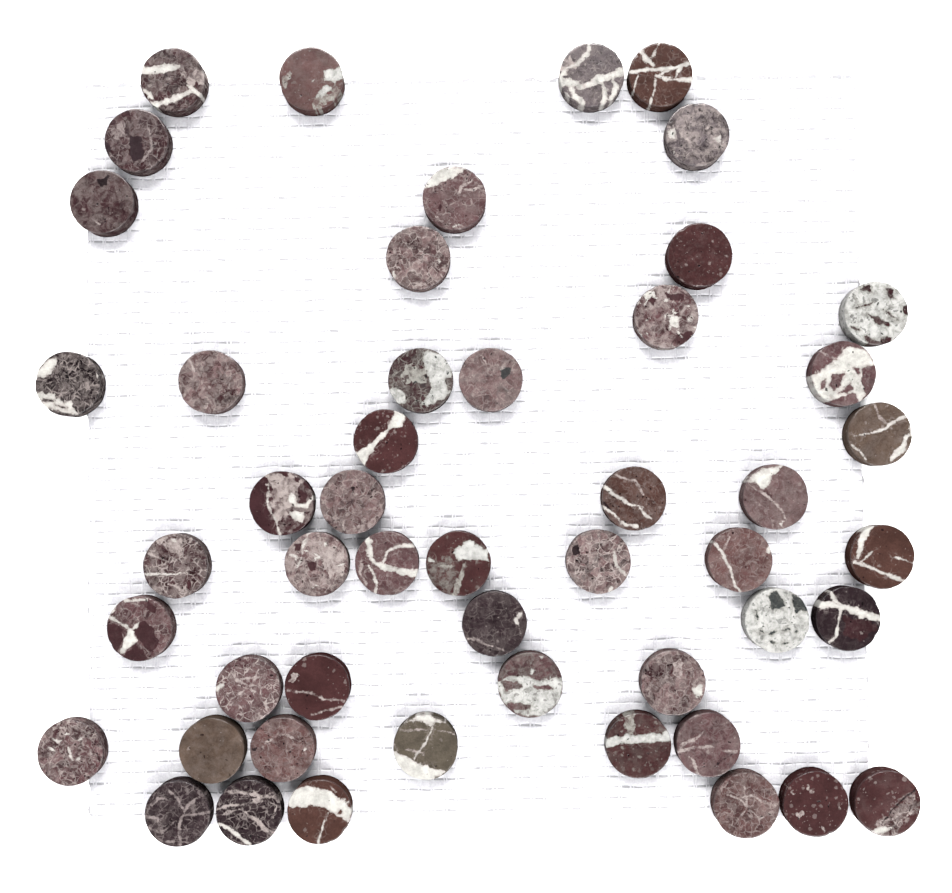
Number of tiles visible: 50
